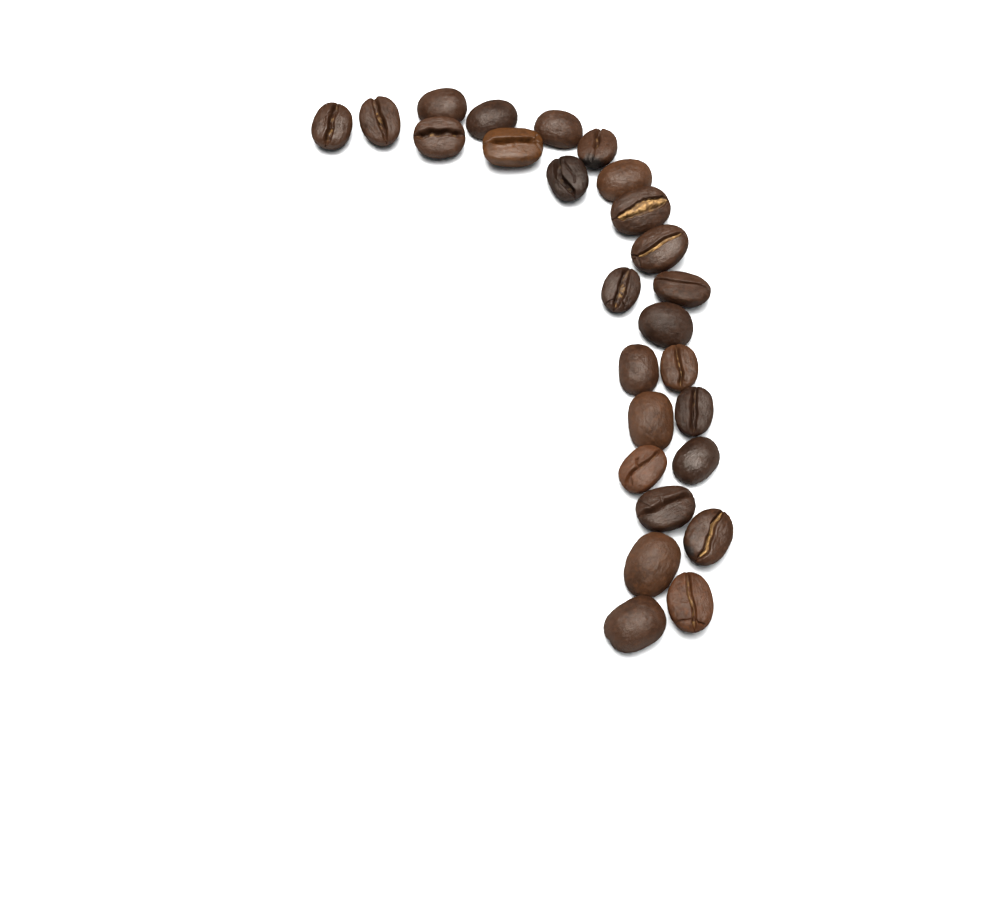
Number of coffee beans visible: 26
